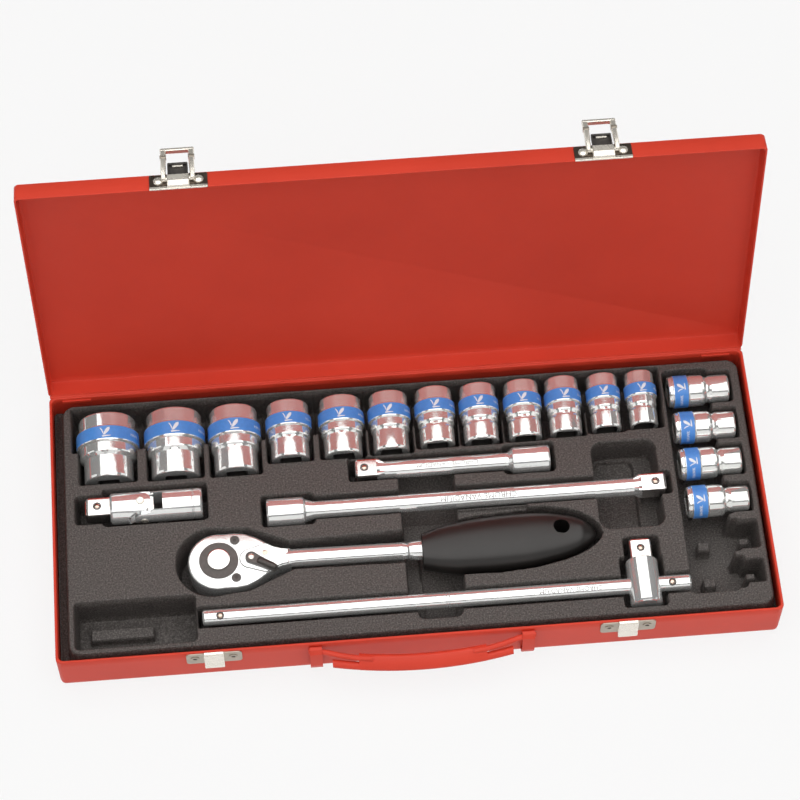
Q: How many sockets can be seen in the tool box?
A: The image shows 16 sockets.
